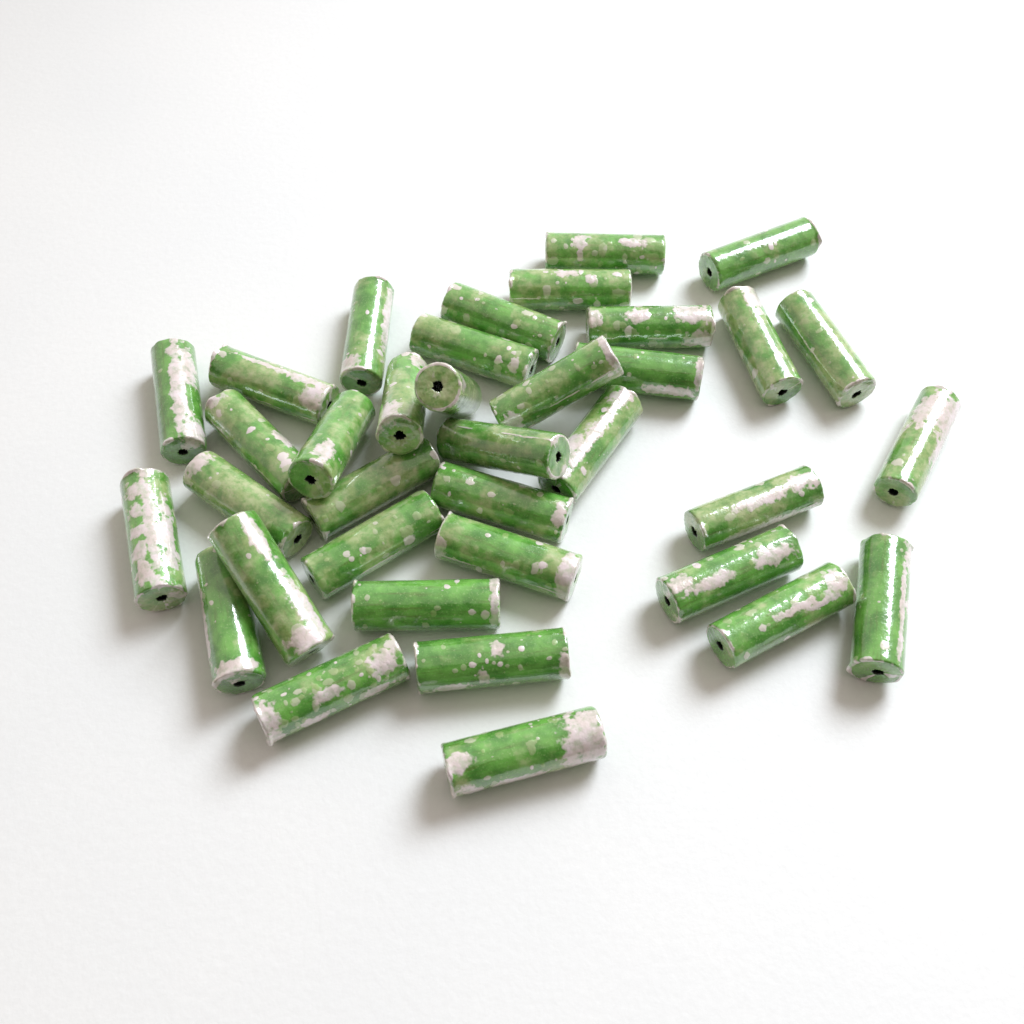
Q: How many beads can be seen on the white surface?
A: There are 36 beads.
